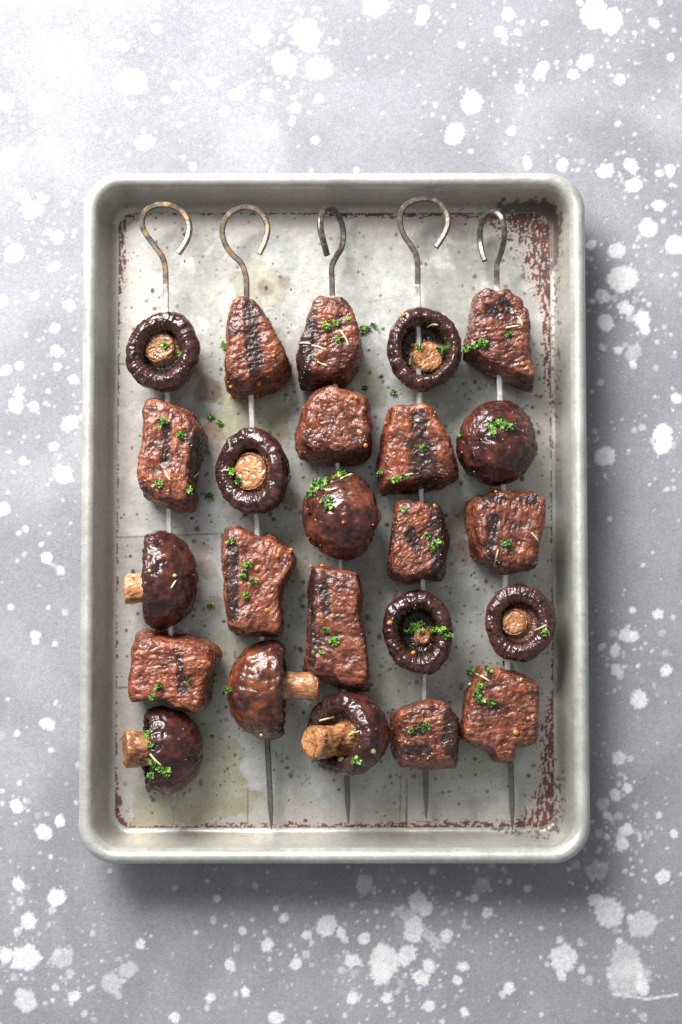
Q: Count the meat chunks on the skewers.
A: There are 13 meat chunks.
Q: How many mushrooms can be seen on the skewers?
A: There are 11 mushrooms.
